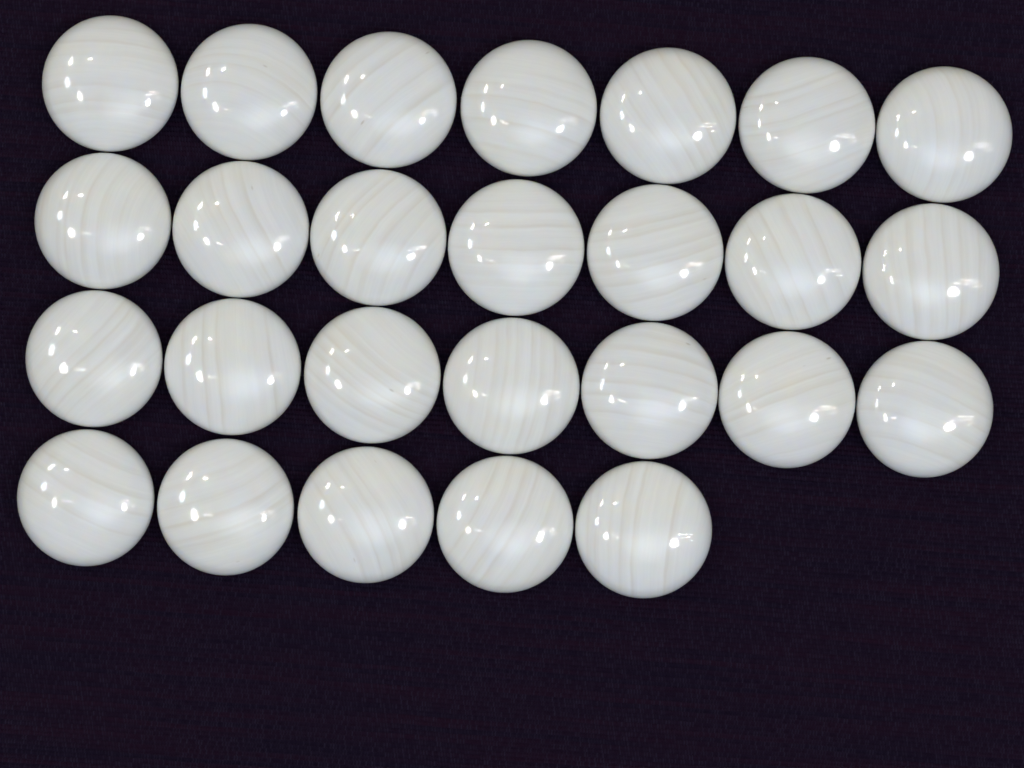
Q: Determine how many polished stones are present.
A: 26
